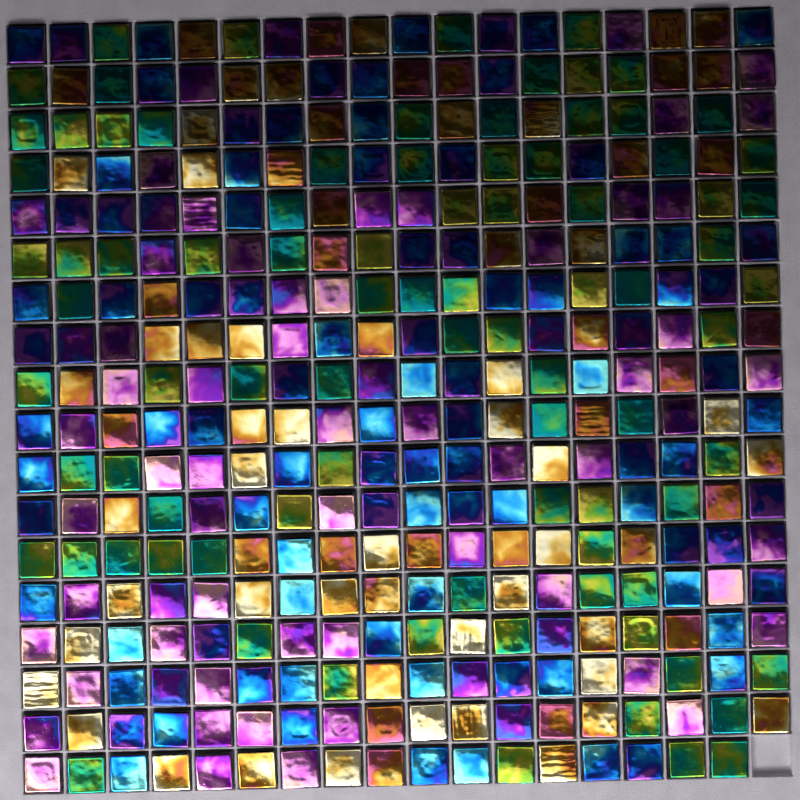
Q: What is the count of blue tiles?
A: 89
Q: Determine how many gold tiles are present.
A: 78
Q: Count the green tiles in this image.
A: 86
